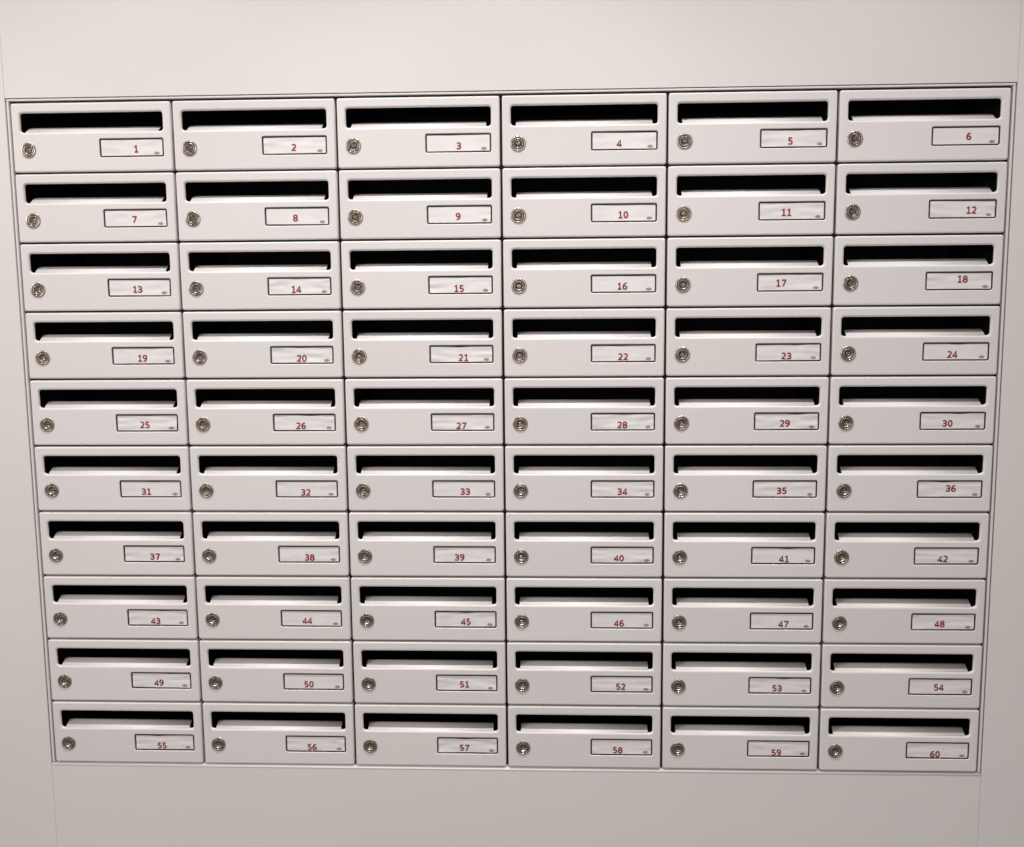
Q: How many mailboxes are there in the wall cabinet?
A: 60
